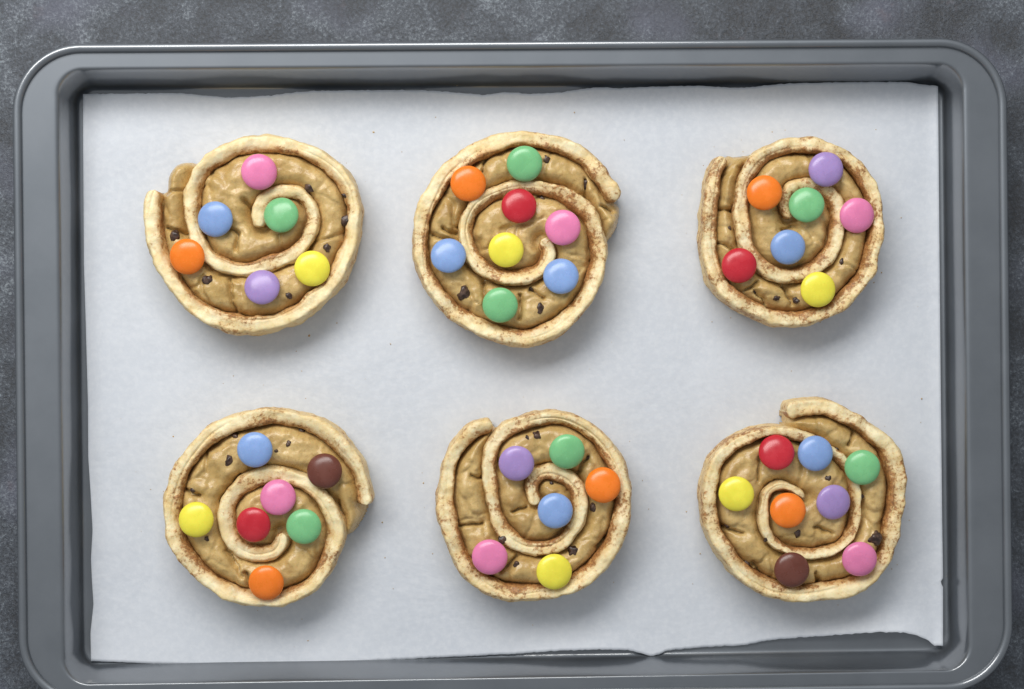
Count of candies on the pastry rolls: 42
